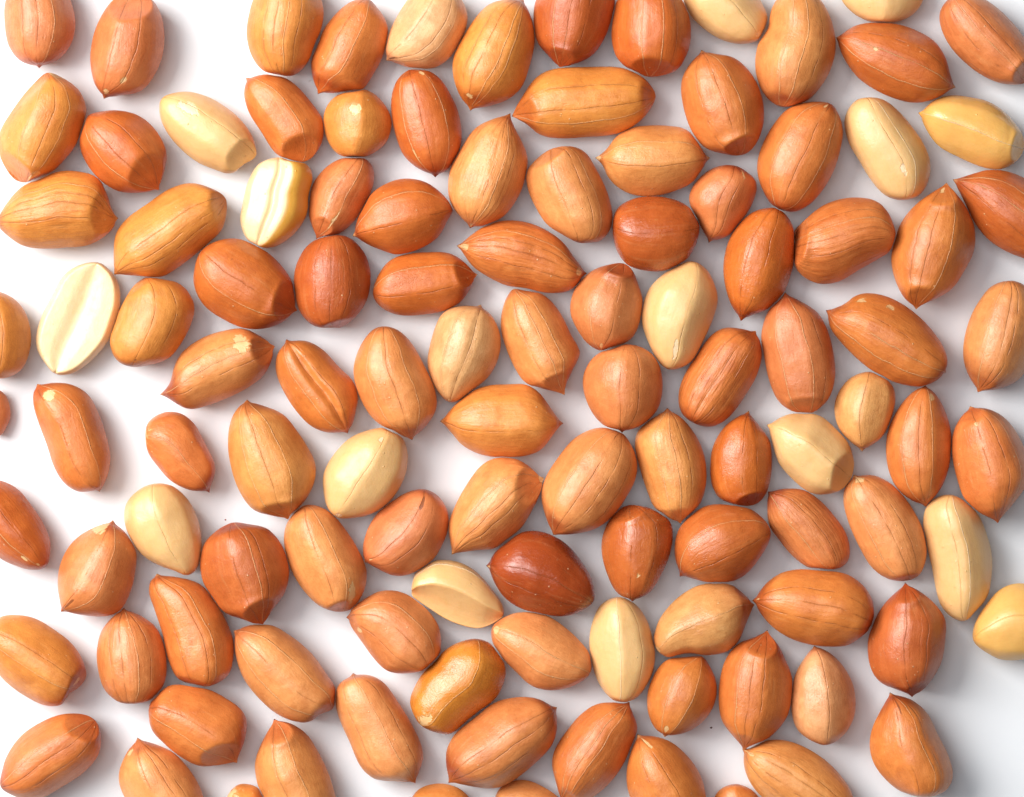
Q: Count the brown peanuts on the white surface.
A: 98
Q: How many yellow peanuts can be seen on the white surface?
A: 15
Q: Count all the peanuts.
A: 113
